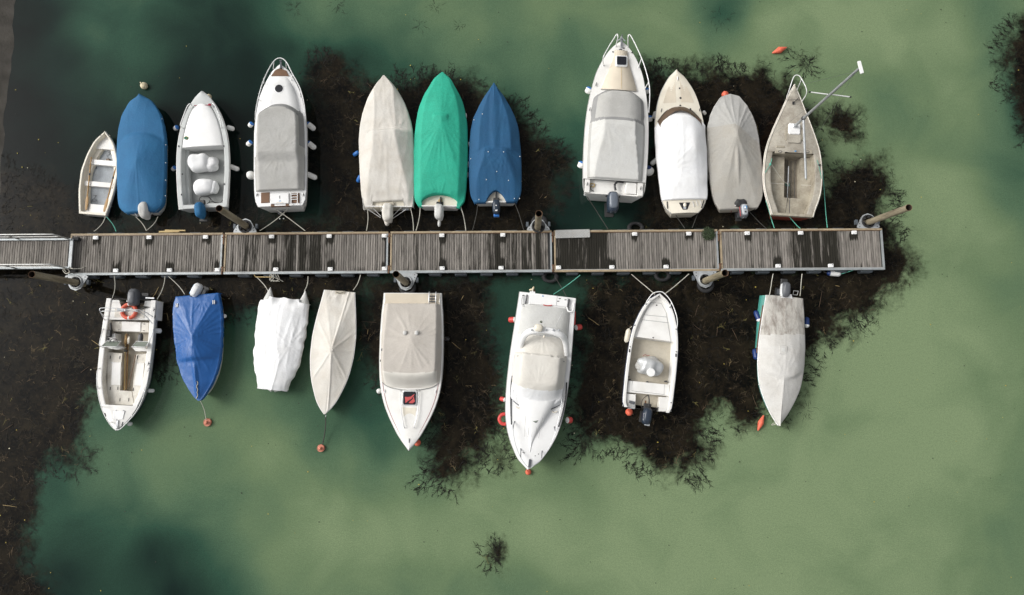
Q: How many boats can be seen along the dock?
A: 19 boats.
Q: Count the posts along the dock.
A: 6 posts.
